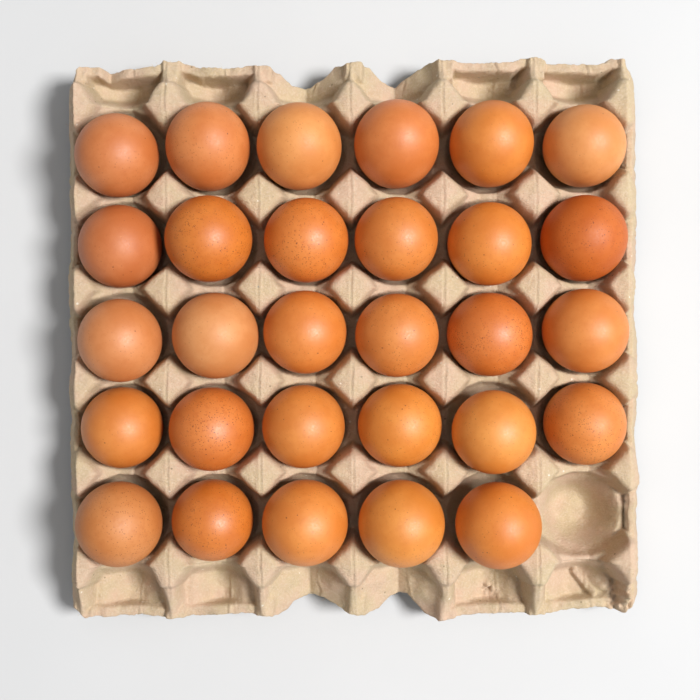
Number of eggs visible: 29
